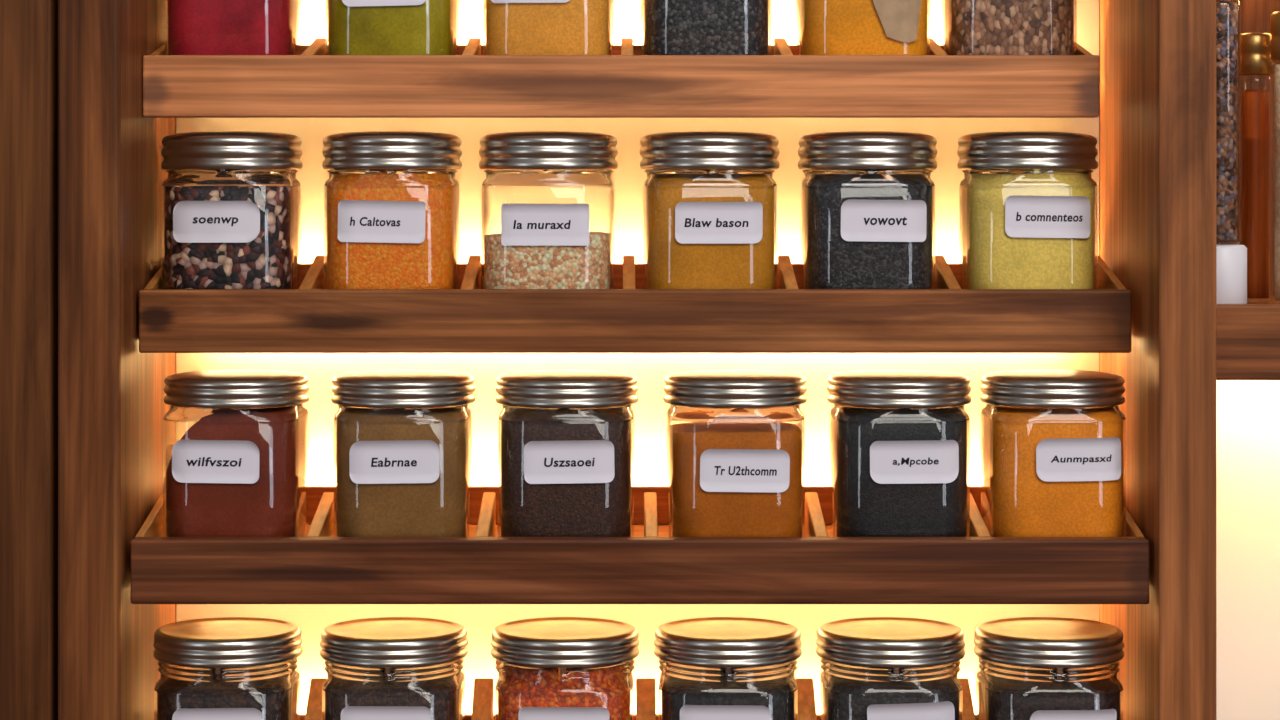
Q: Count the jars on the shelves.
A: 24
